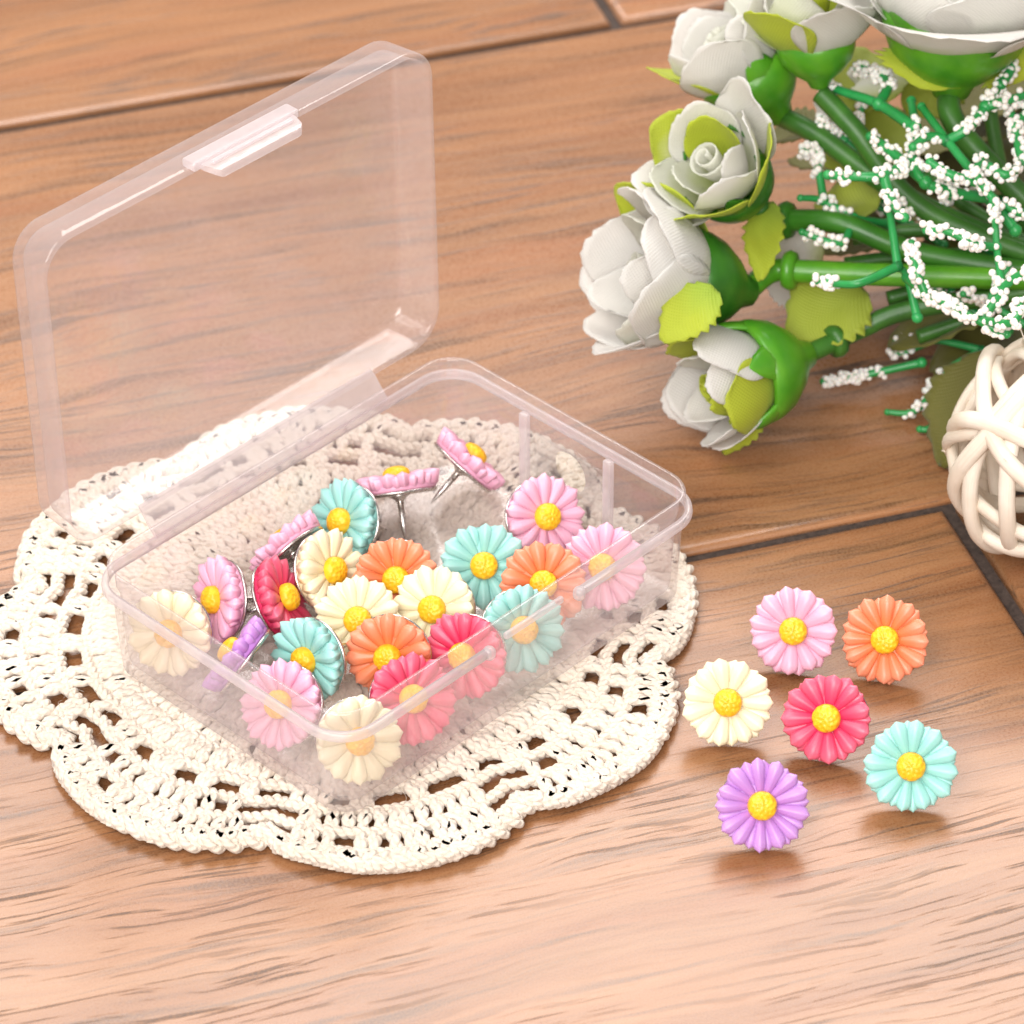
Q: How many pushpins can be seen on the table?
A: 29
